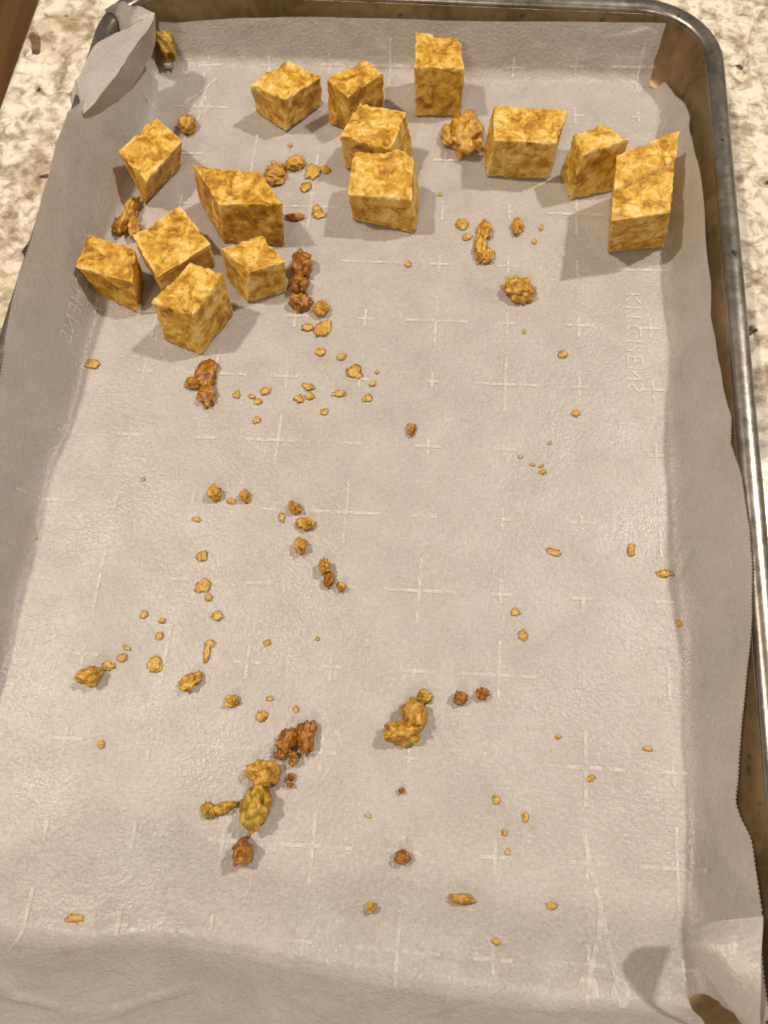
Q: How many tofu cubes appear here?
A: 14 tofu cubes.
